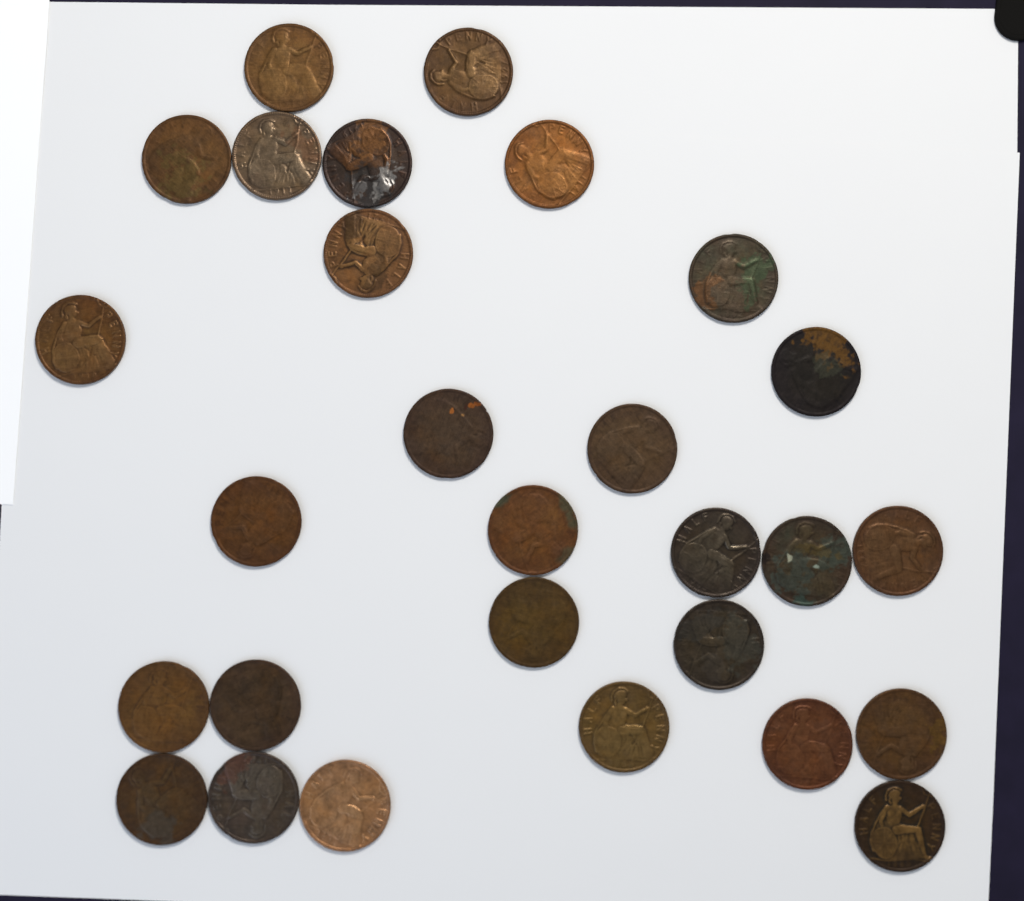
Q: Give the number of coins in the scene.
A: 28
